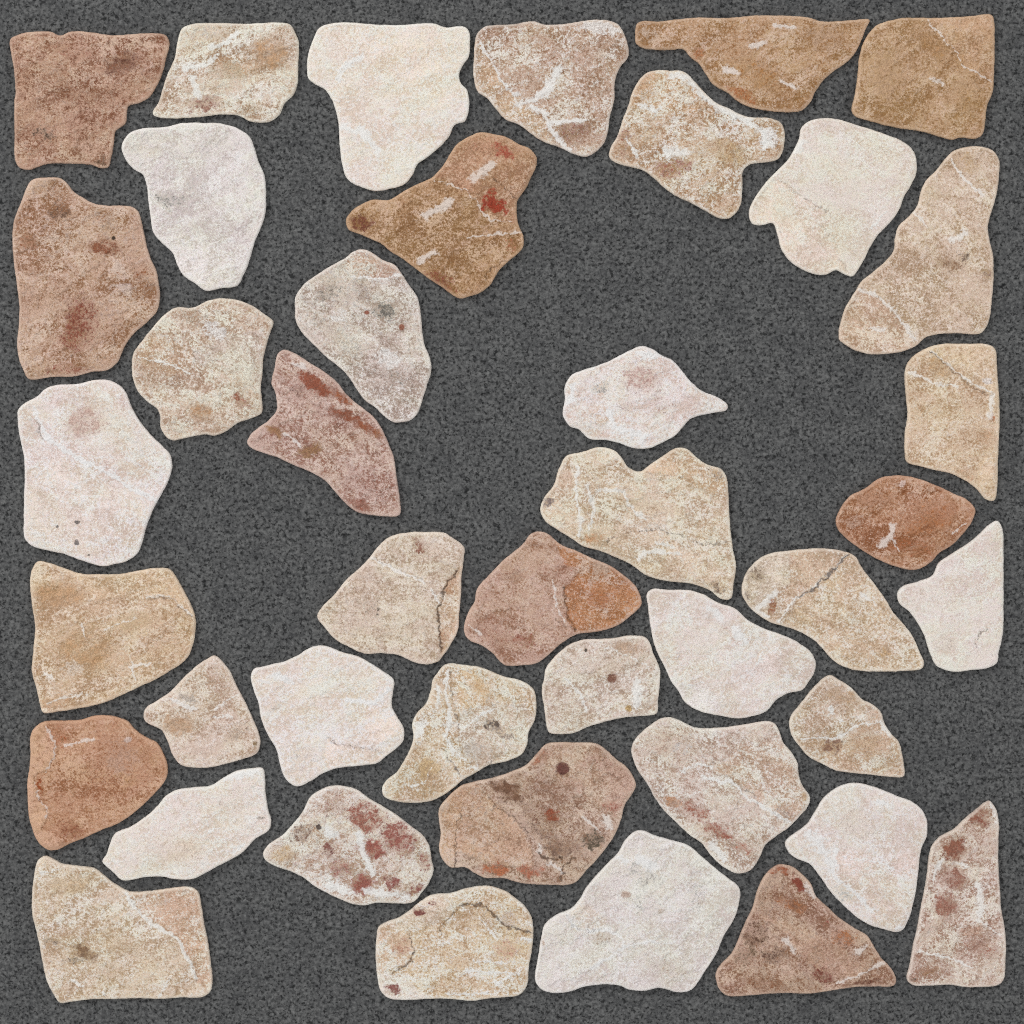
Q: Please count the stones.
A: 42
